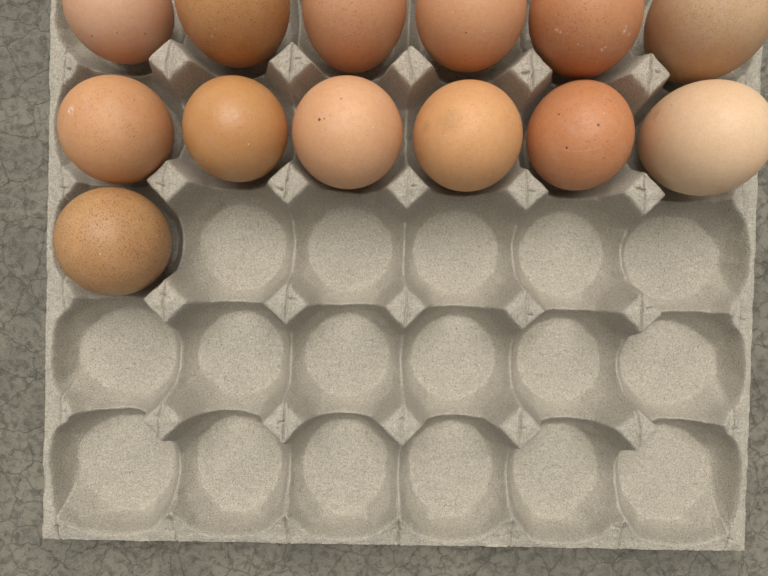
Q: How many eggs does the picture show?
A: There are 13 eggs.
